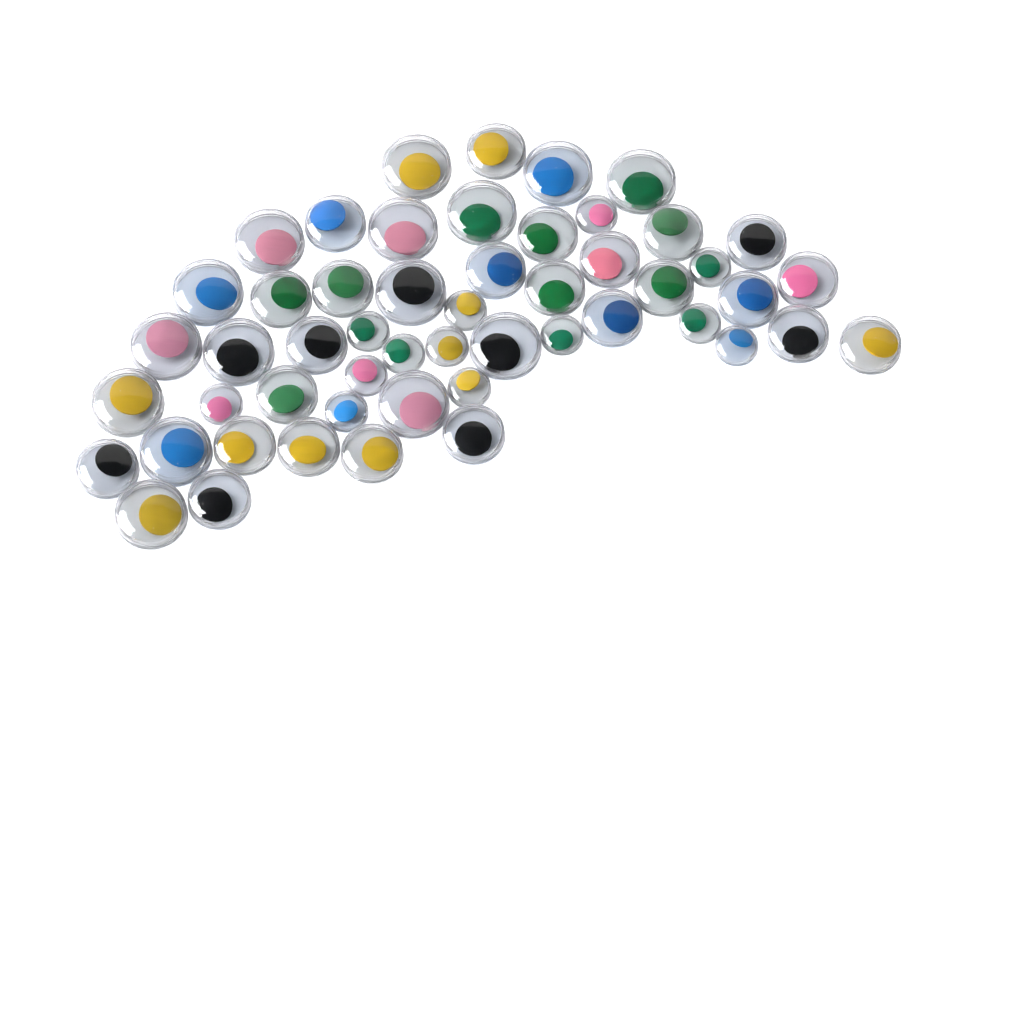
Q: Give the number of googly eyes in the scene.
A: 52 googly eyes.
